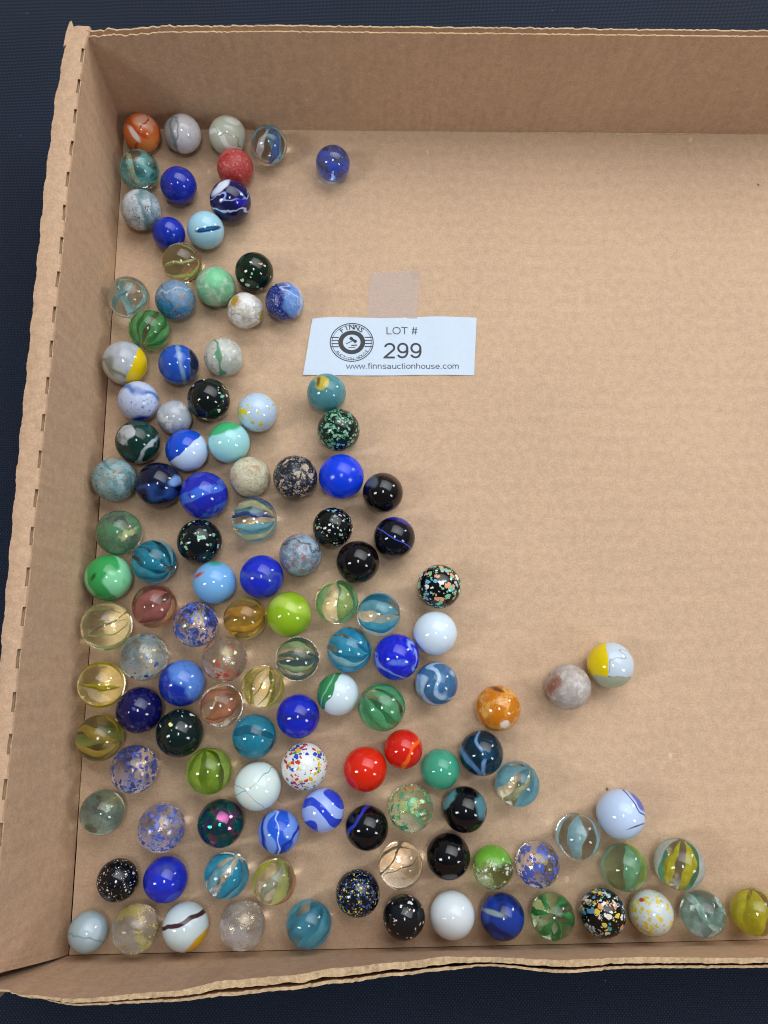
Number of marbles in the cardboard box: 122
